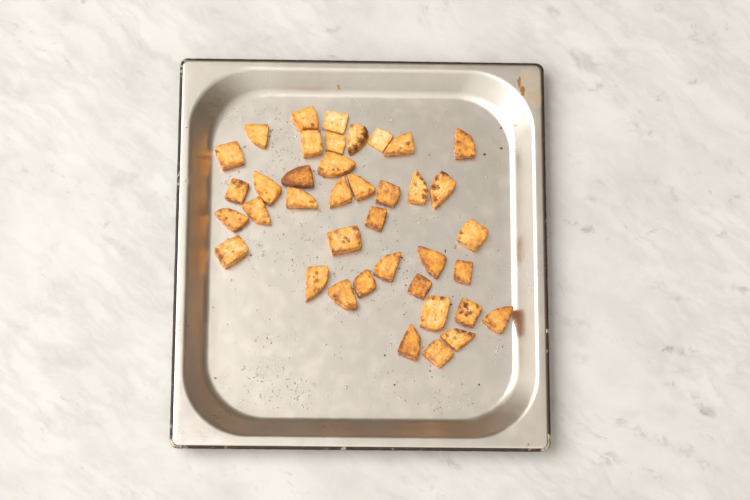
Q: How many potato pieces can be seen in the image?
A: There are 39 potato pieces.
